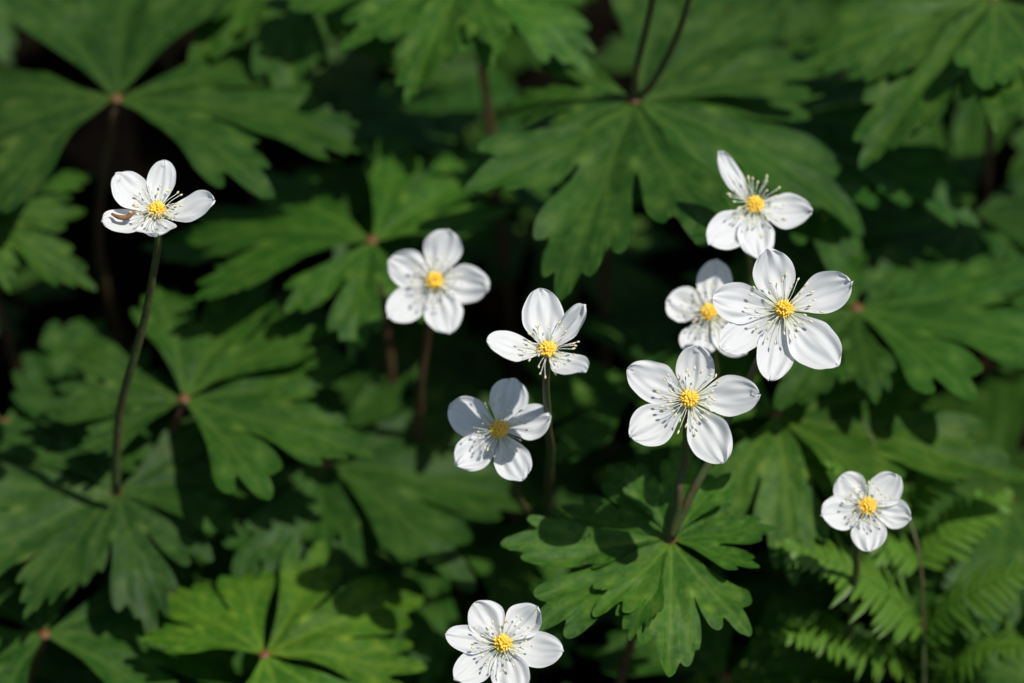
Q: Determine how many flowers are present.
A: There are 10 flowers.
